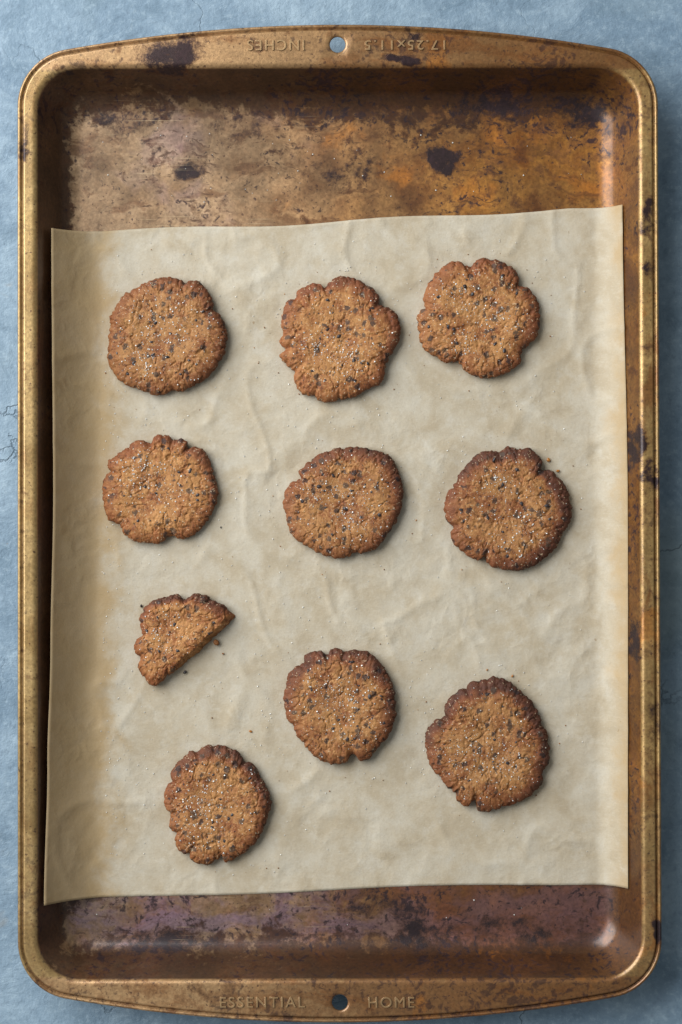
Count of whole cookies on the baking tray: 9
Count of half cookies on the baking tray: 1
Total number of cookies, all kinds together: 10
